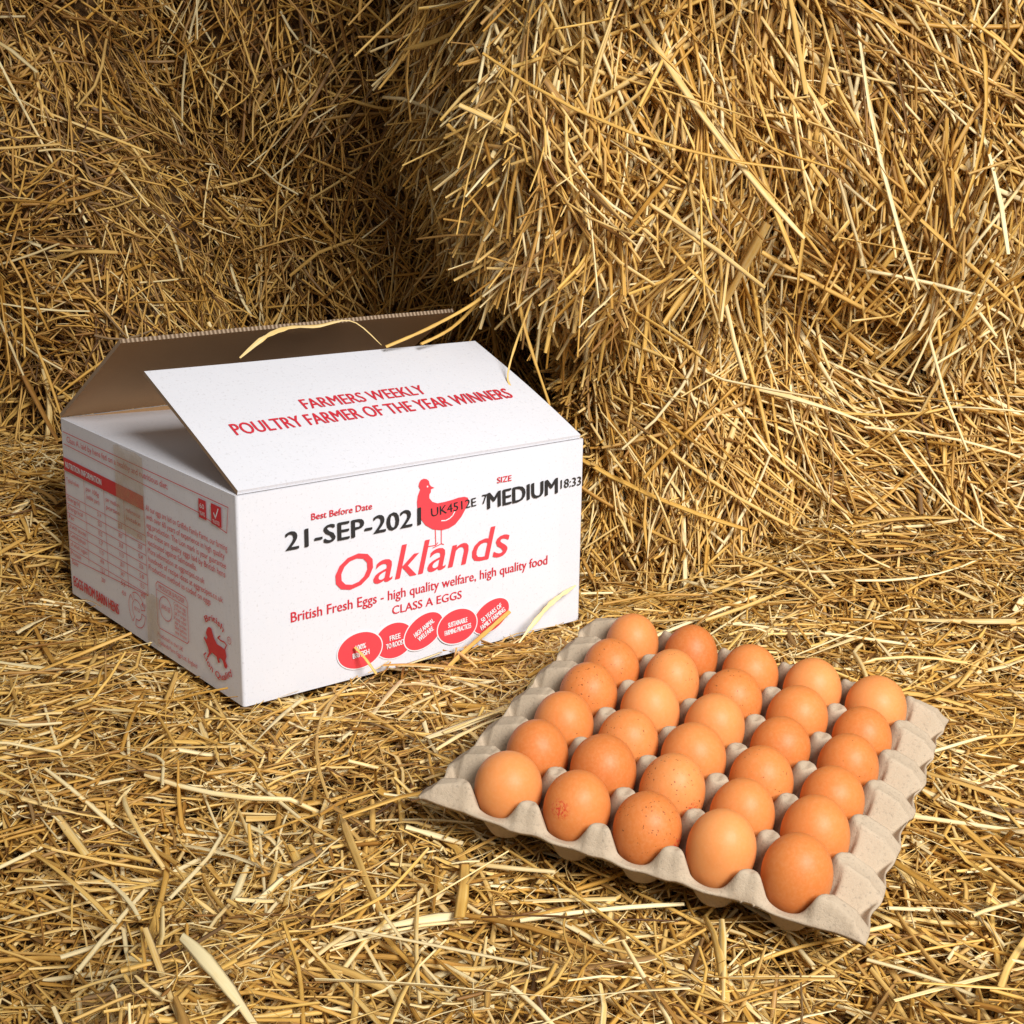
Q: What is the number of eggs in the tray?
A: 30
